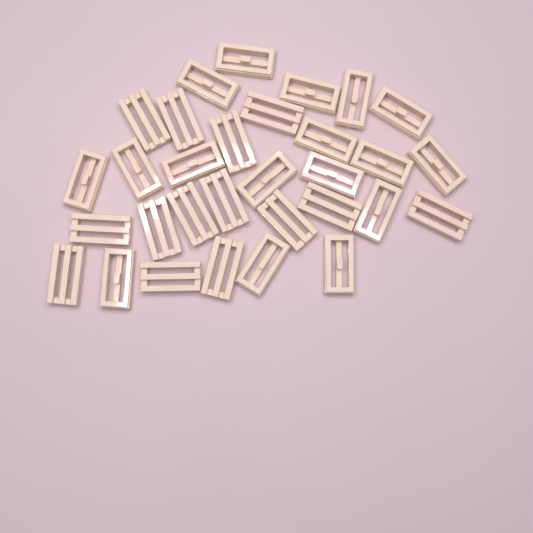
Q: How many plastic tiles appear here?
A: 31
